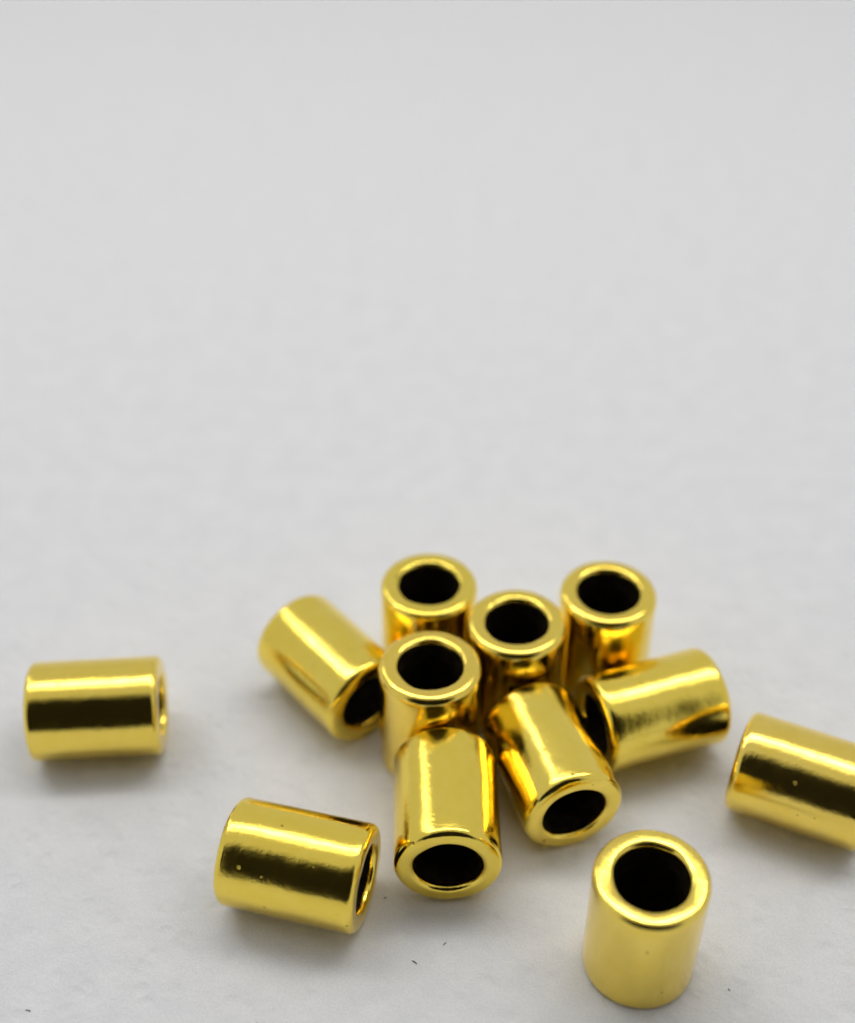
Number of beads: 12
